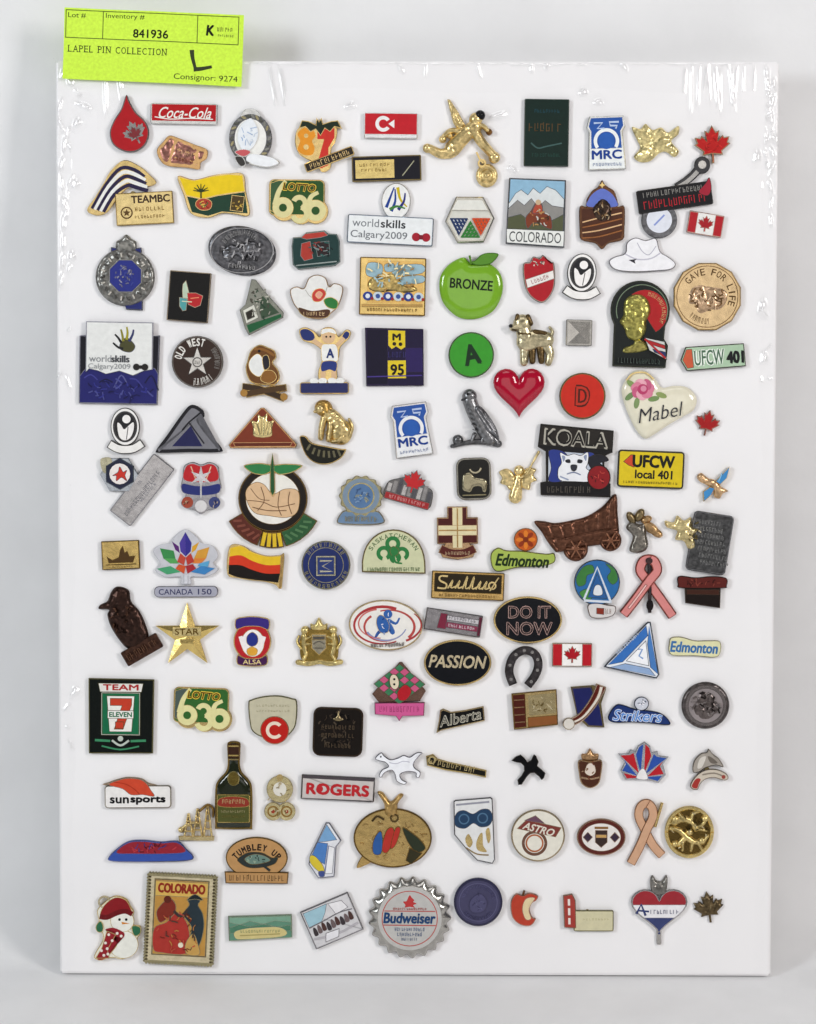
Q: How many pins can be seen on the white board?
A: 129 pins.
